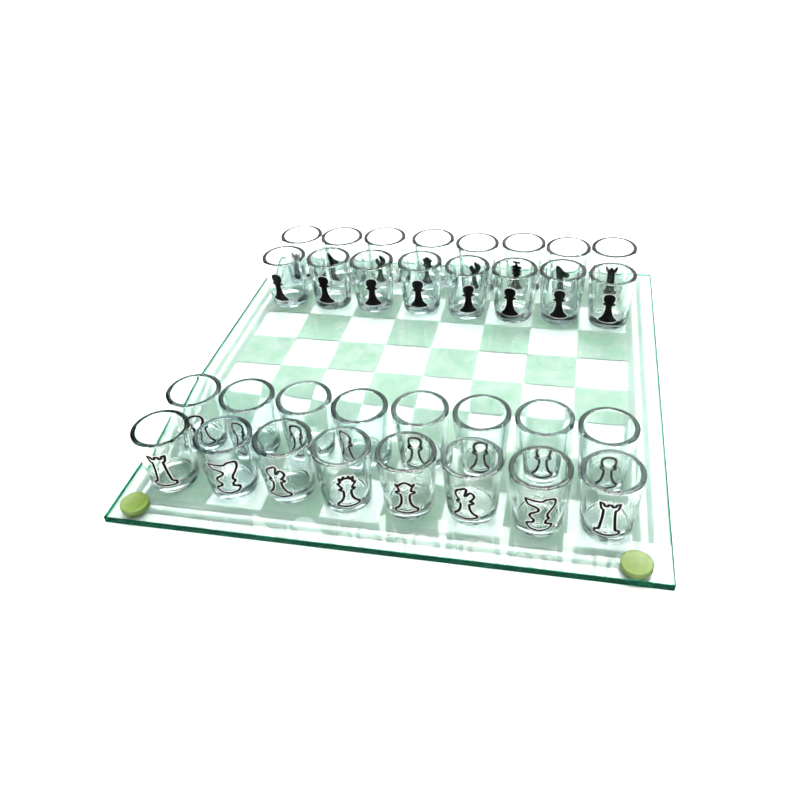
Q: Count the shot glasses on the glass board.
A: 32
